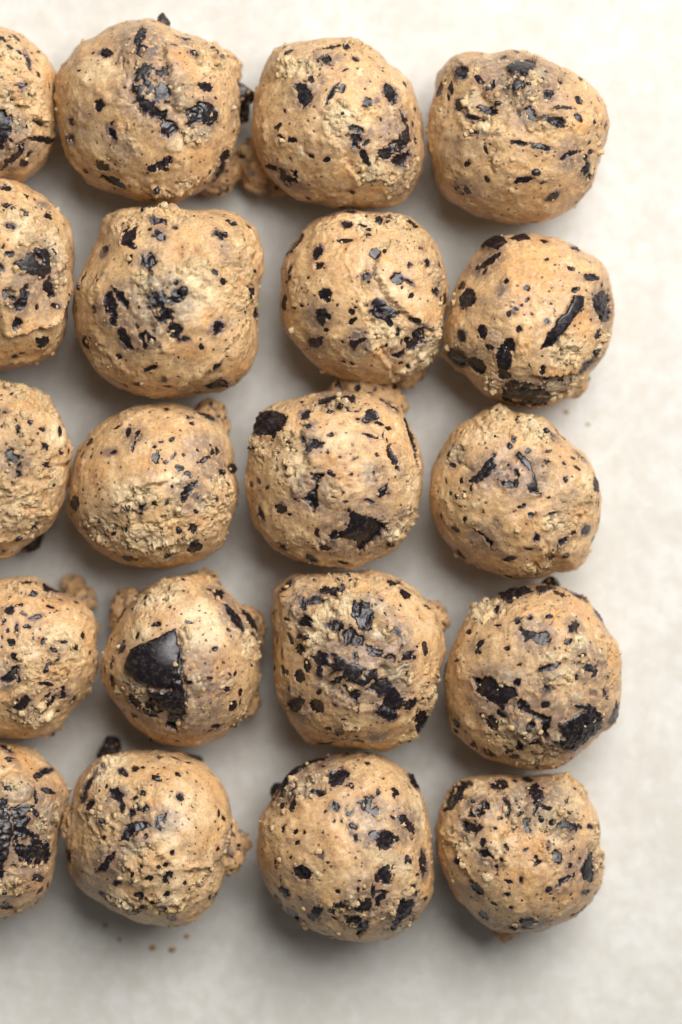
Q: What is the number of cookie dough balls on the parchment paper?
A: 20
